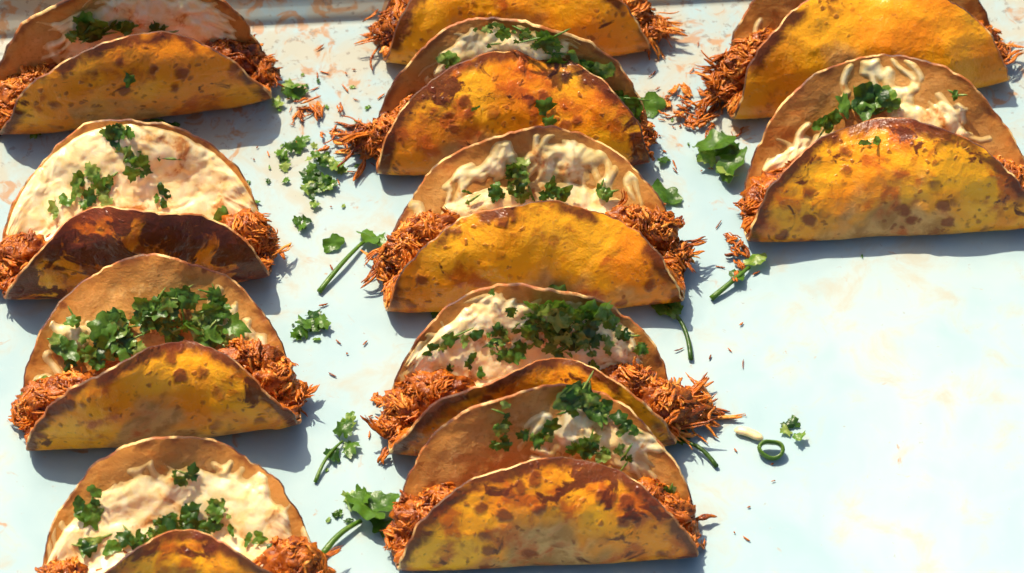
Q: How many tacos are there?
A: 11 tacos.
